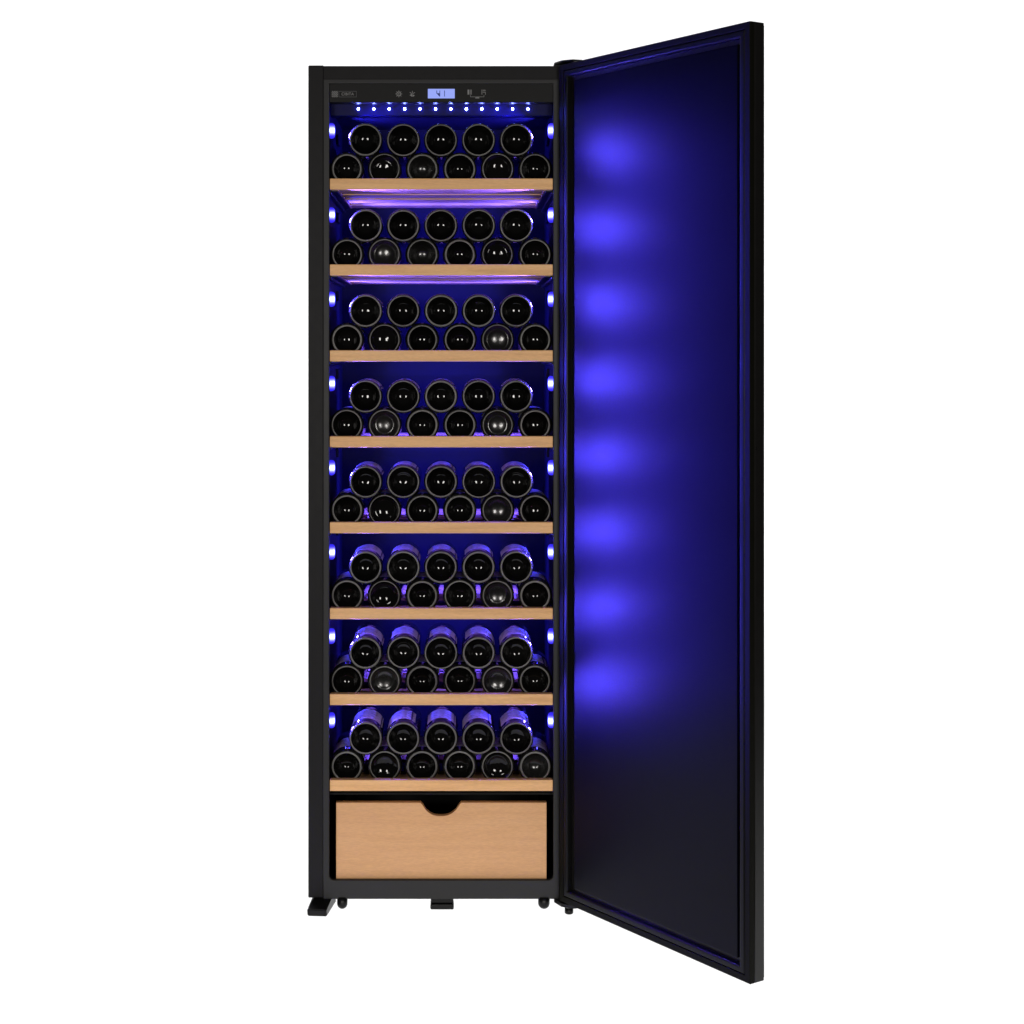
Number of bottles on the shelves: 88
